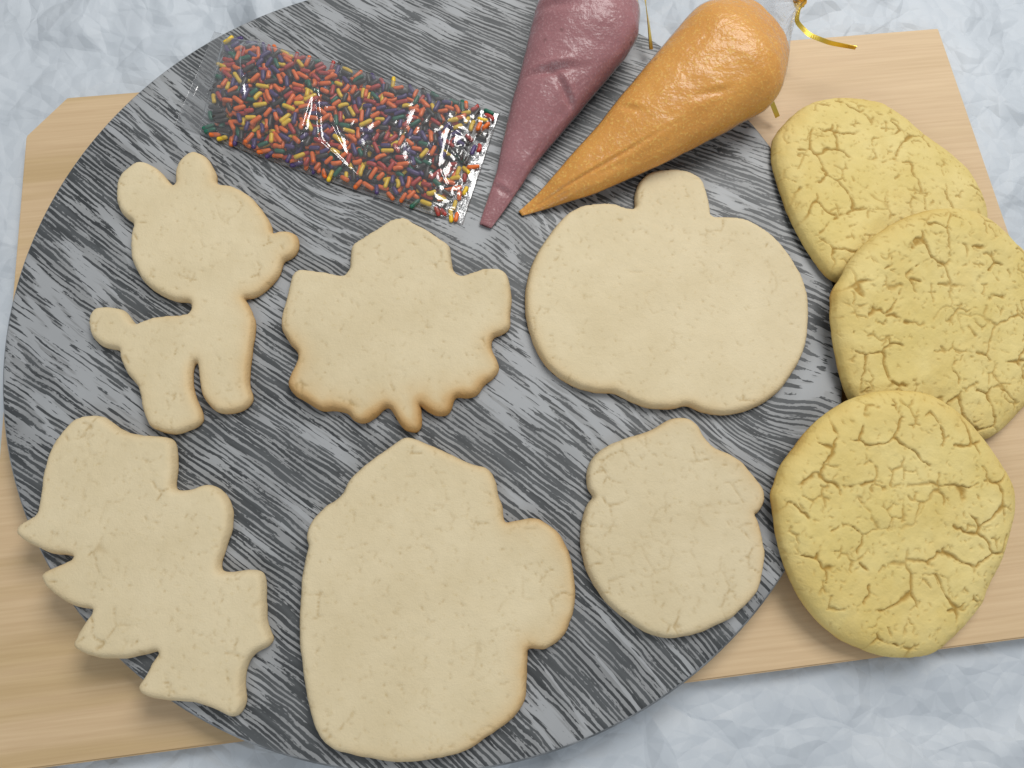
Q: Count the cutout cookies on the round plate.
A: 6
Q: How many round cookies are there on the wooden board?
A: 3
